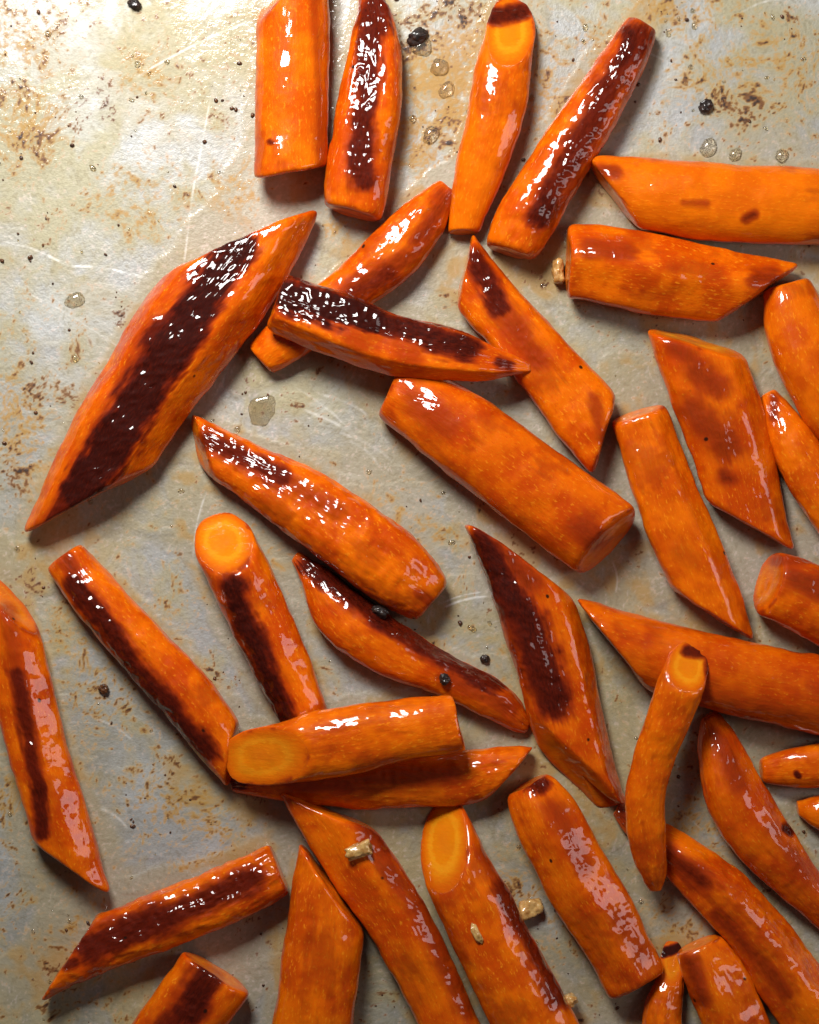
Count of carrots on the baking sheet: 38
